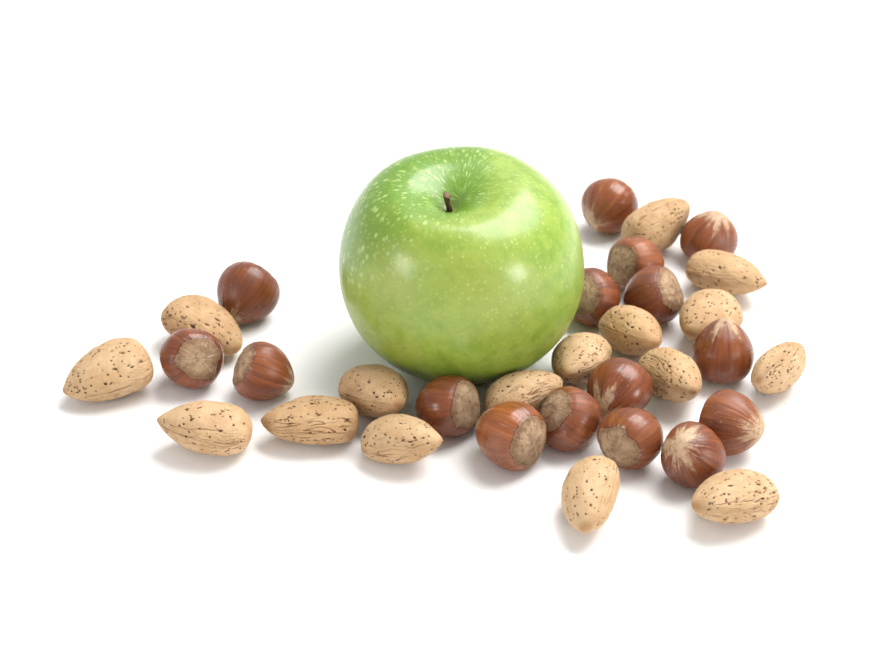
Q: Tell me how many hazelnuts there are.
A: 16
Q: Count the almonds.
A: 16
